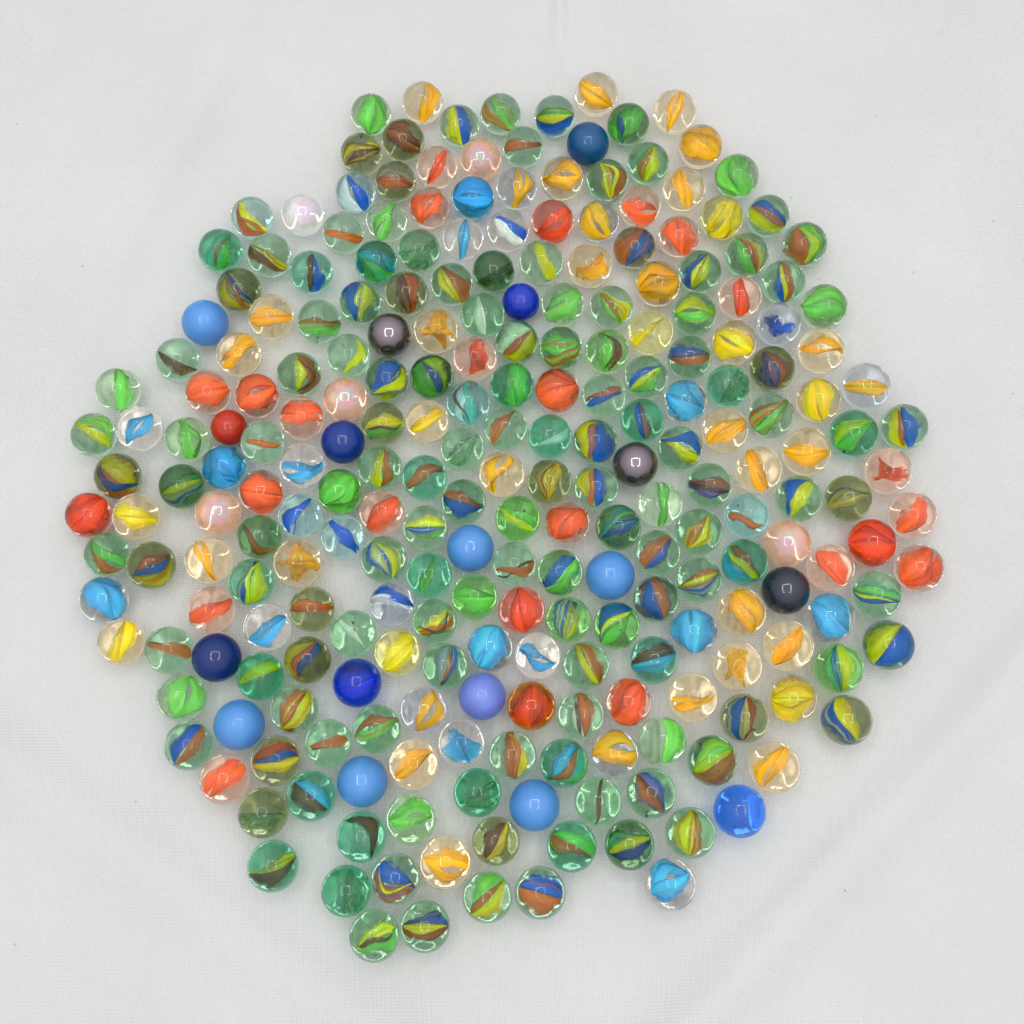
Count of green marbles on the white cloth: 142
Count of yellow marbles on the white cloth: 39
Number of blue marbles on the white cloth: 33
